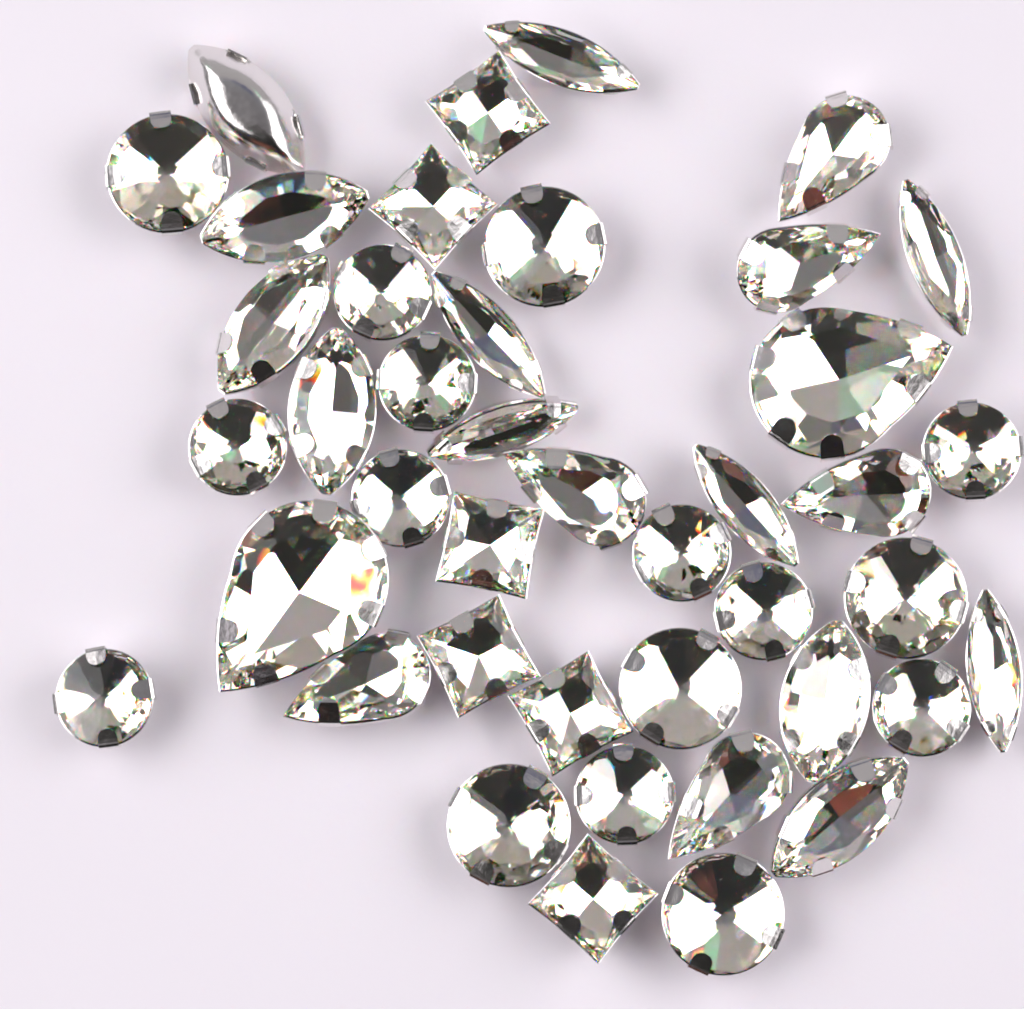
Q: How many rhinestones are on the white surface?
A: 42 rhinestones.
